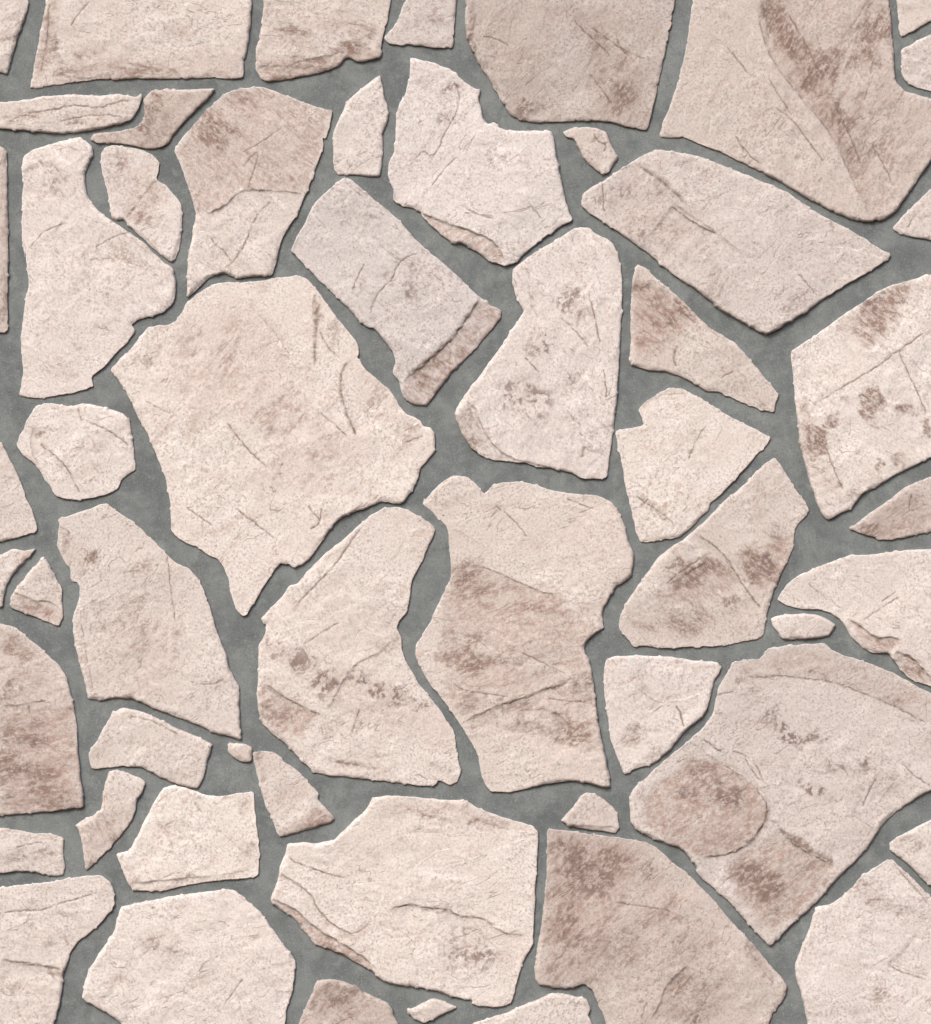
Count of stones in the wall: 55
